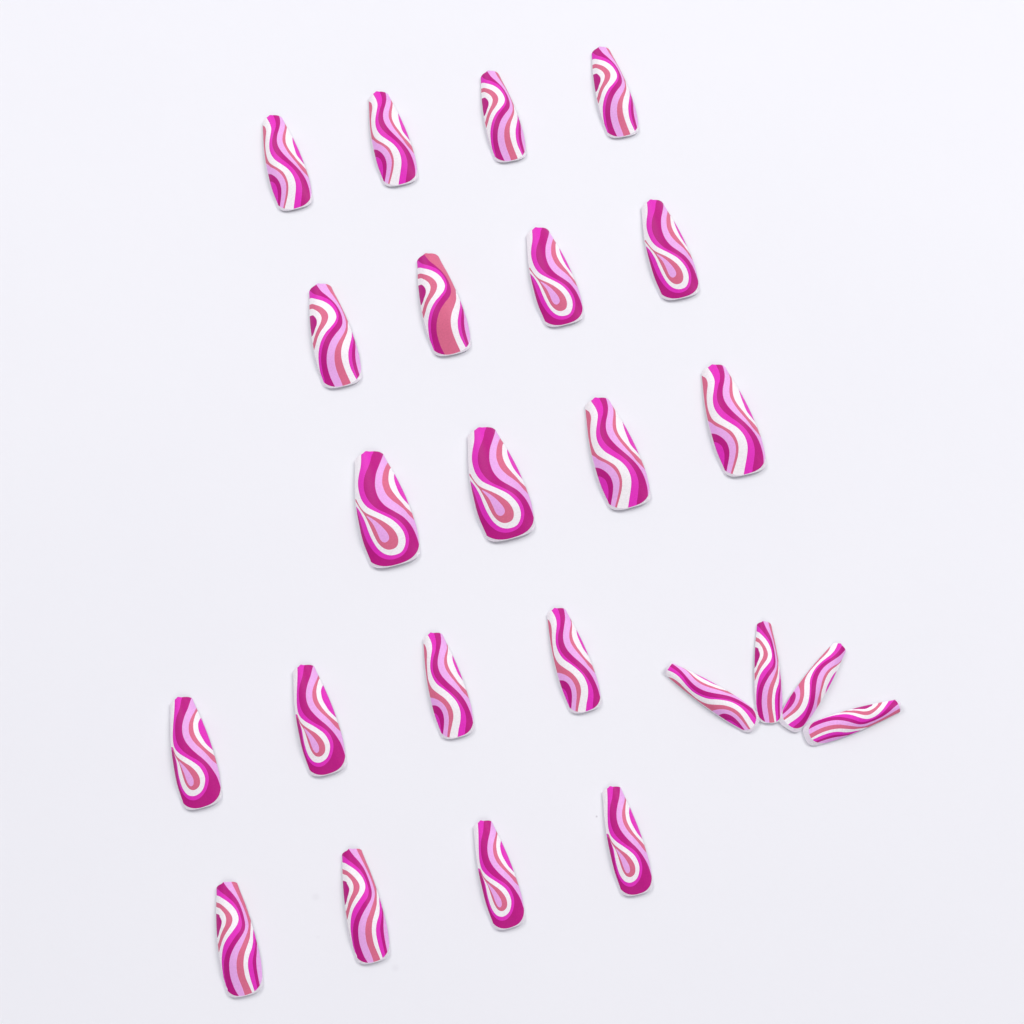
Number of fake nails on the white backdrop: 24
